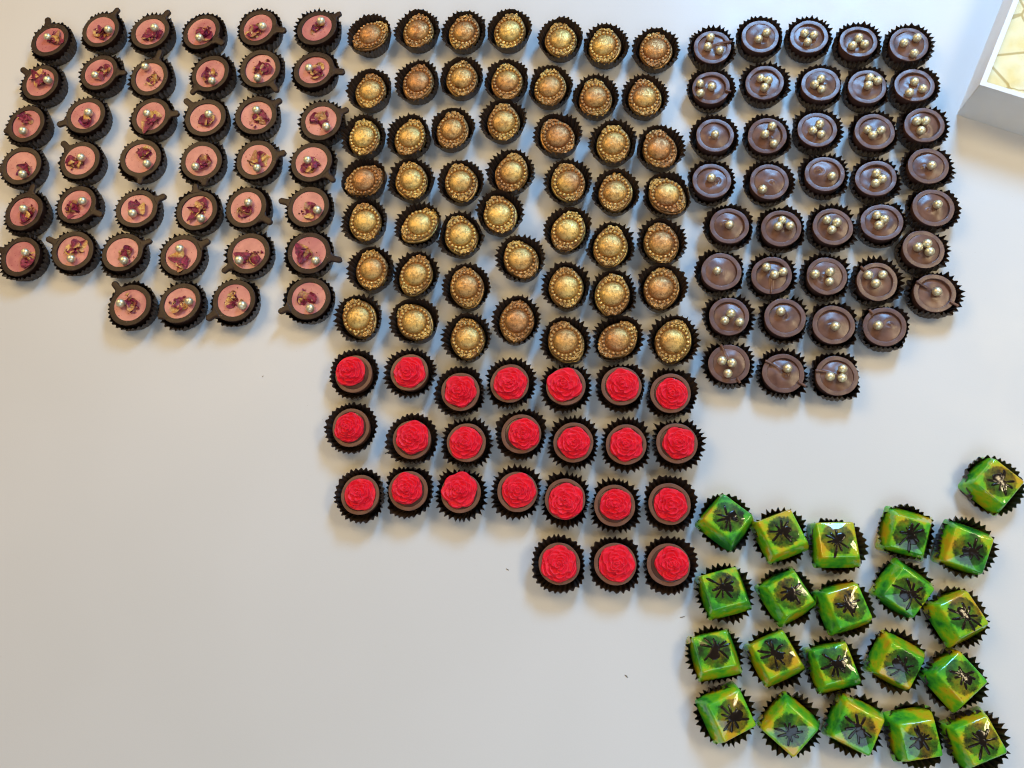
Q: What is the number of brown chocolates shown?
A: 38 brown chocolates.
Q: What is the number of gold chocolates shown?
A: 49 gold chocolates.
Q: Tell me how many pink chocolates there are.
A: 40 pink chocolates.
